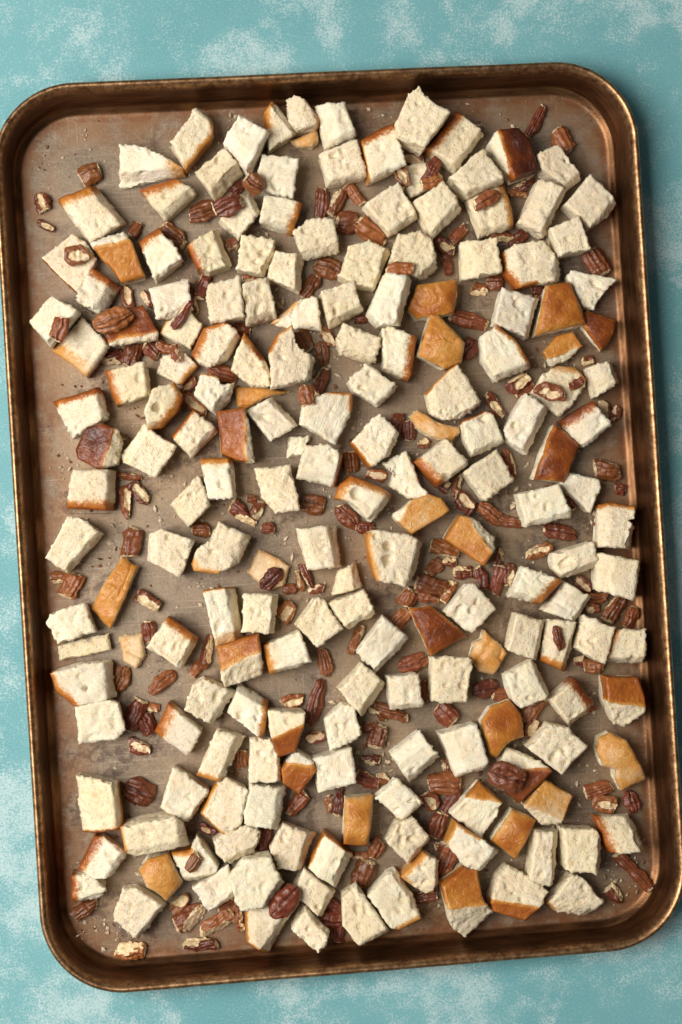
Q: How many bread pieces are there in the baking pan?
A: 186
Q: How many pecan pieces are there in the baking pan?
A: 194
